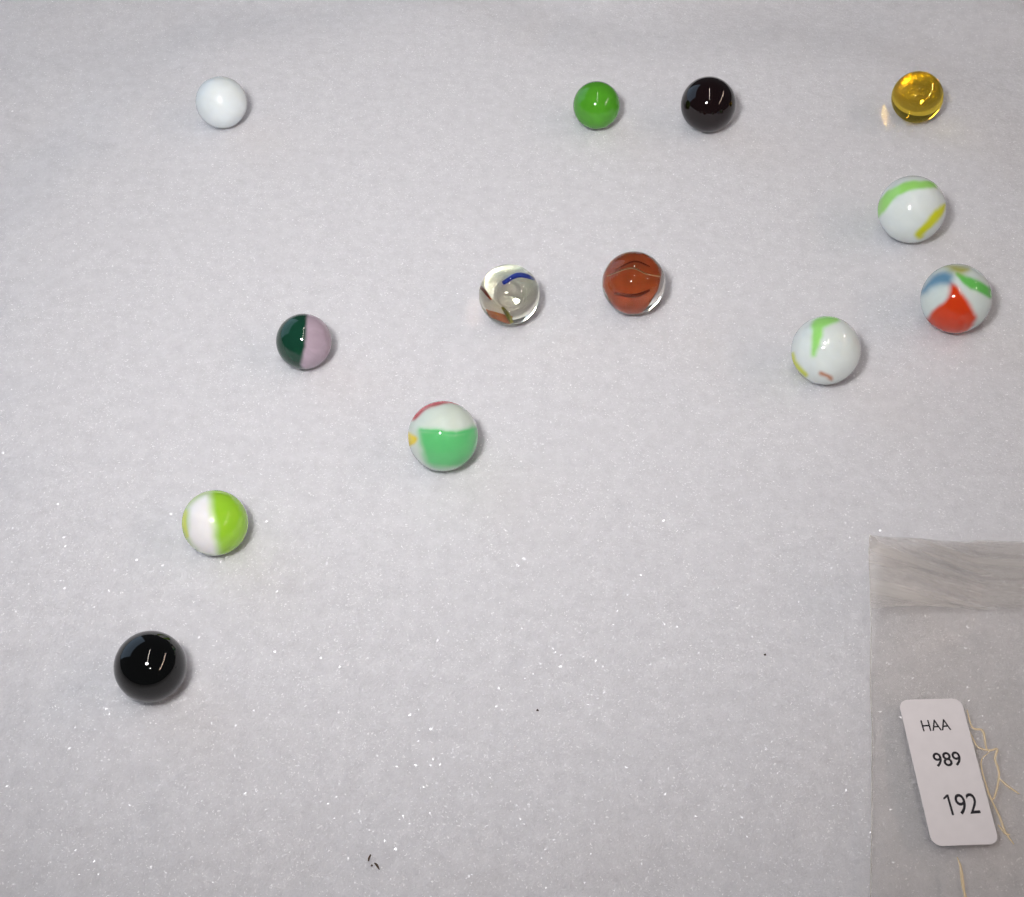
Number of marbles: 13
